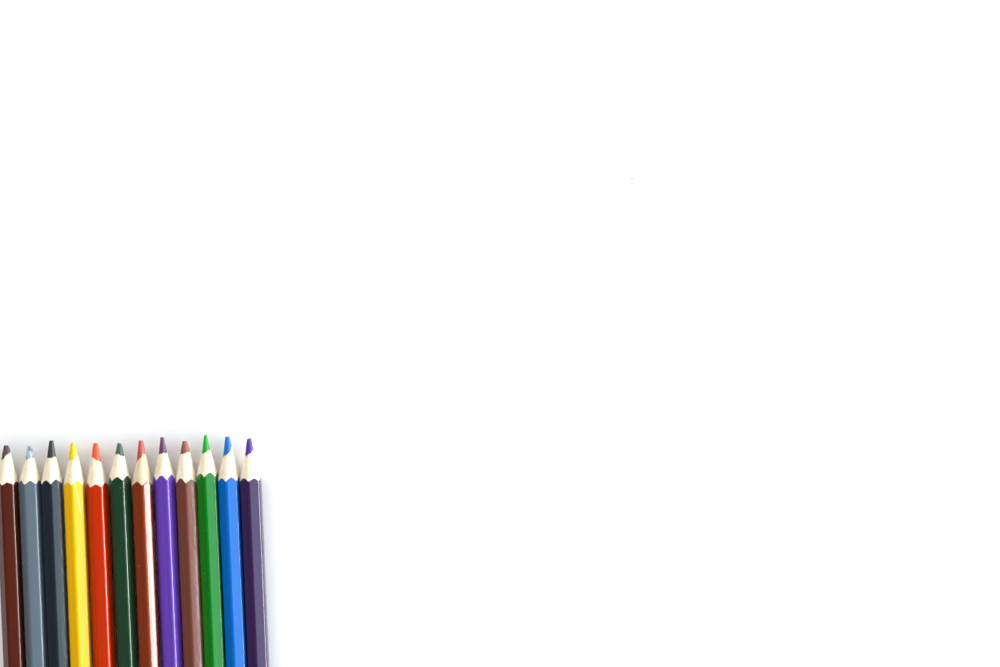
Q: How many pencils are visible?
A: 12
